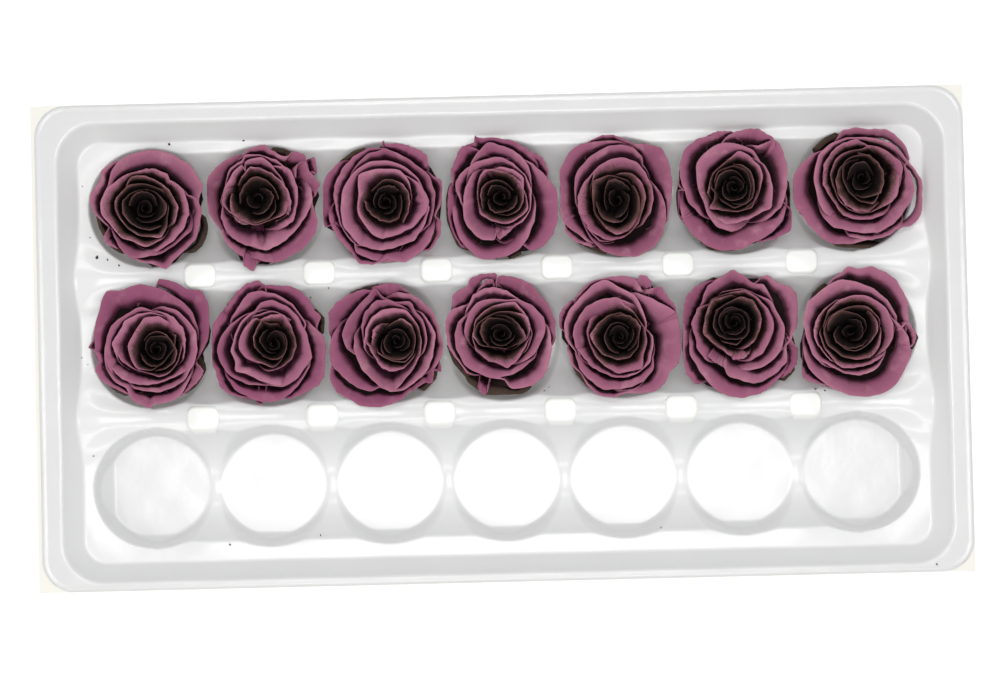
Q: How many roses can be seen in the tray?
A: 14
